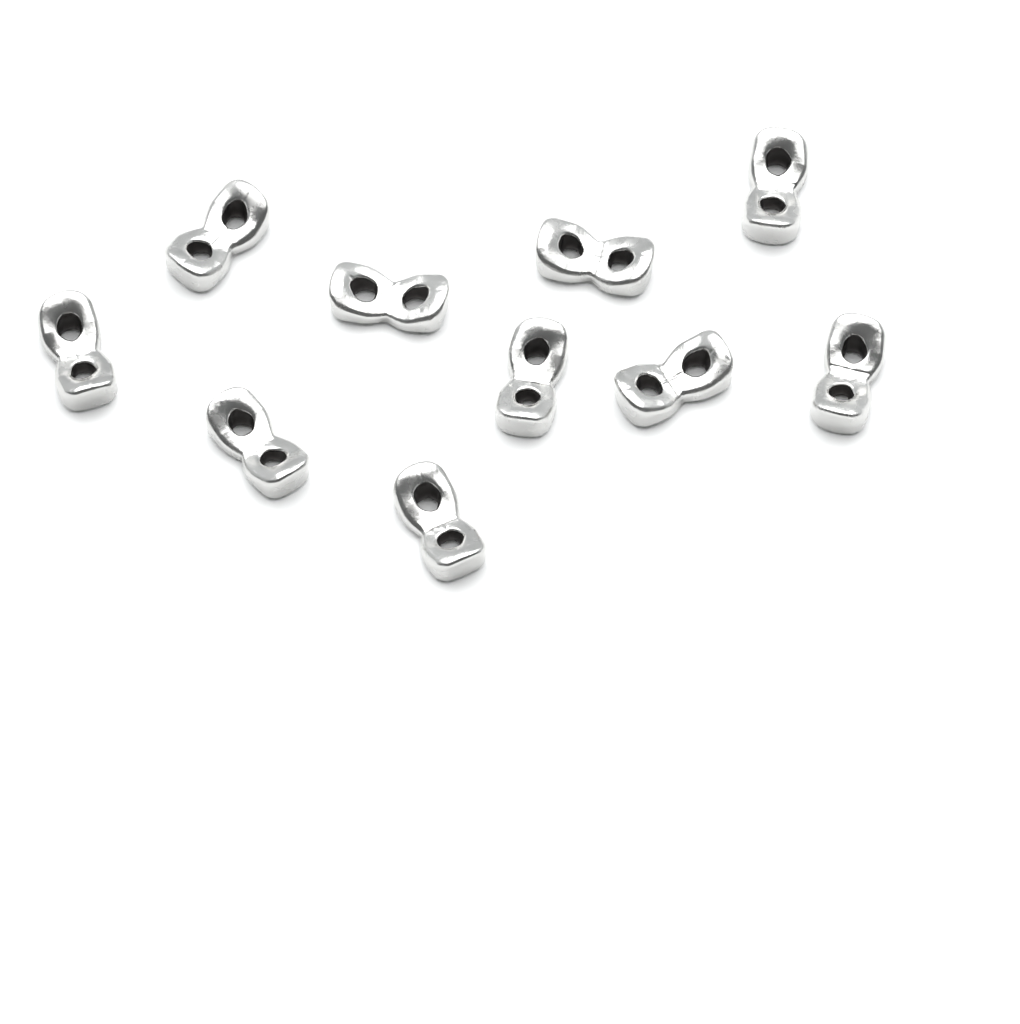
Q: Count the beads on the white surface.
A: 10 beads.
